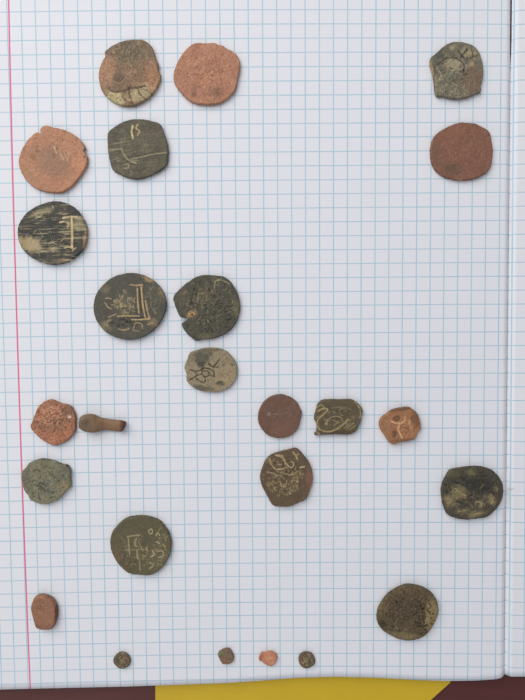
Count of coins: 24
